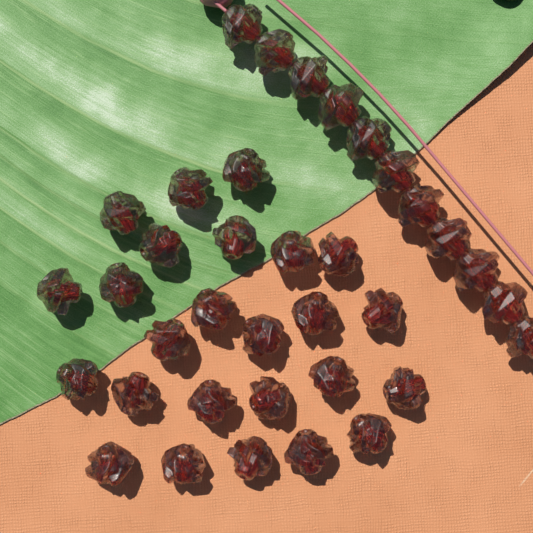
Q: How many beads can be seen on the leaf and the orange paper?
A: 36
